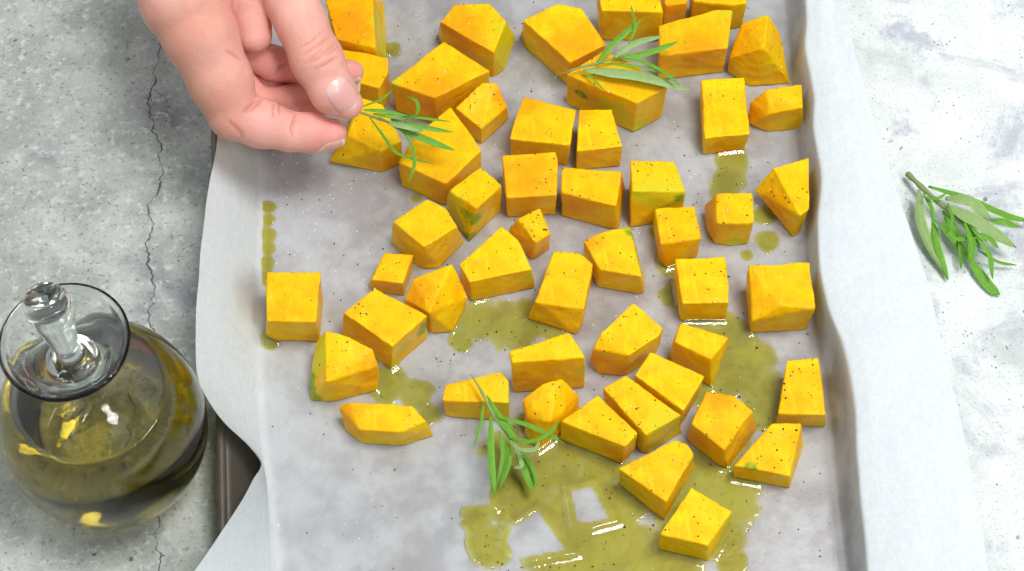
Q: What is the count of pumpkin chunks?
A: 51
